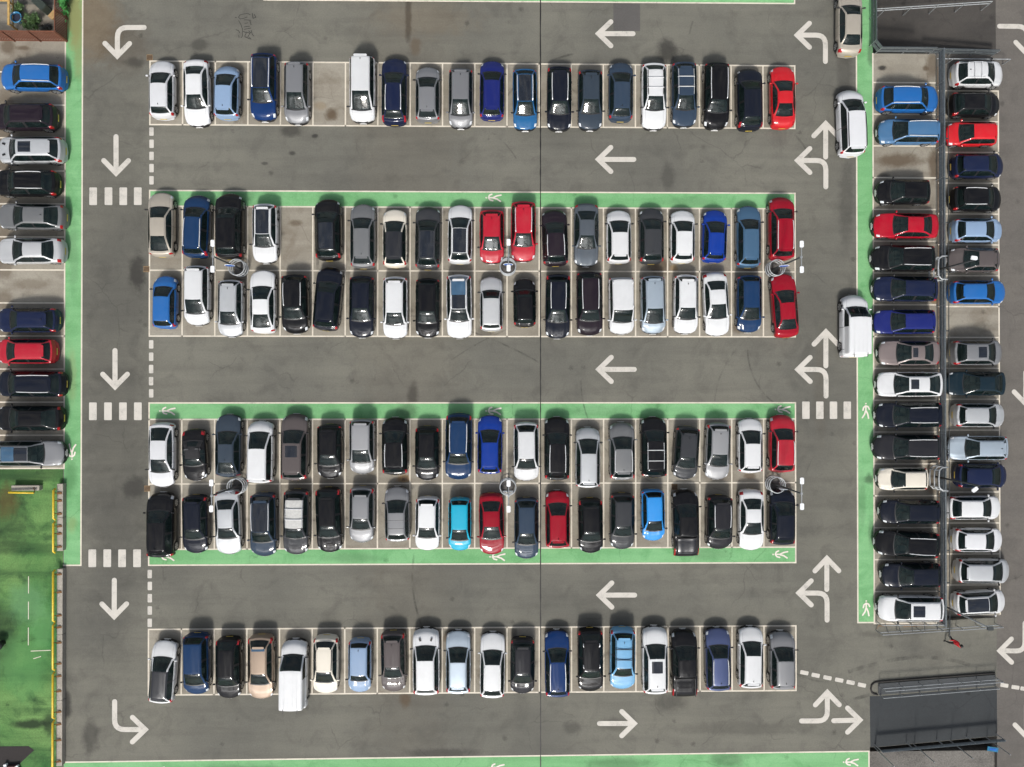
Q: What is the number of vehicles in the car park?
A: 165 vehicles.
